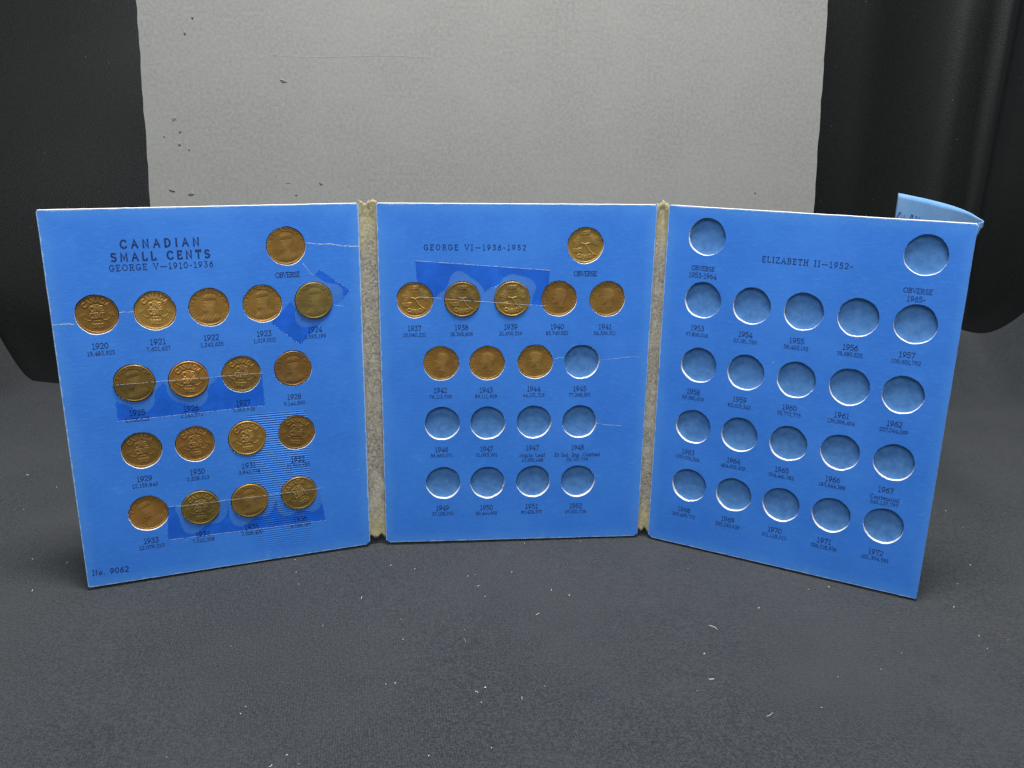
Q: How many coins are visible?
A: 27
